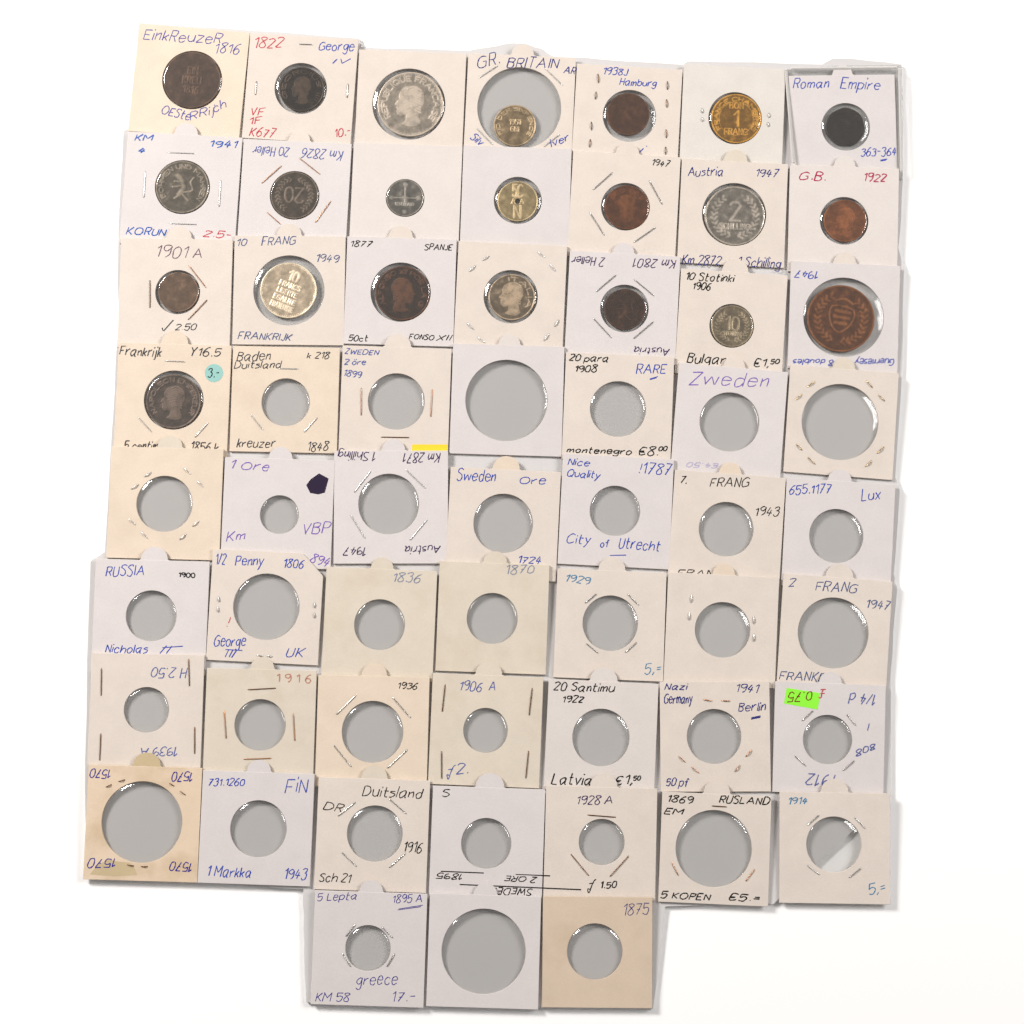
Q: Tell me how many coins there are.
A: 22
